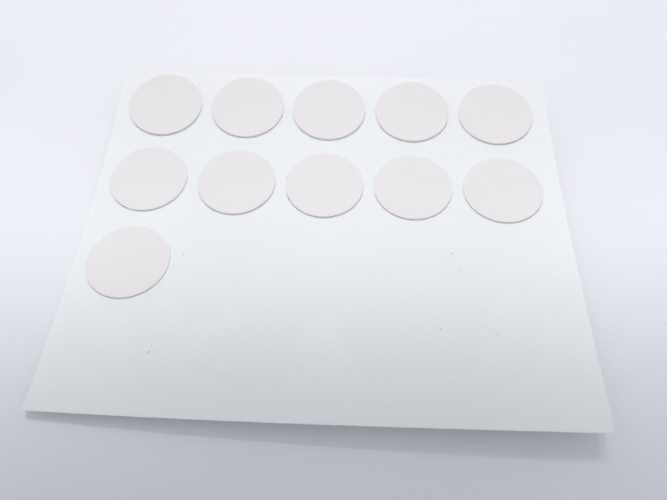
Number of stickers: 11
